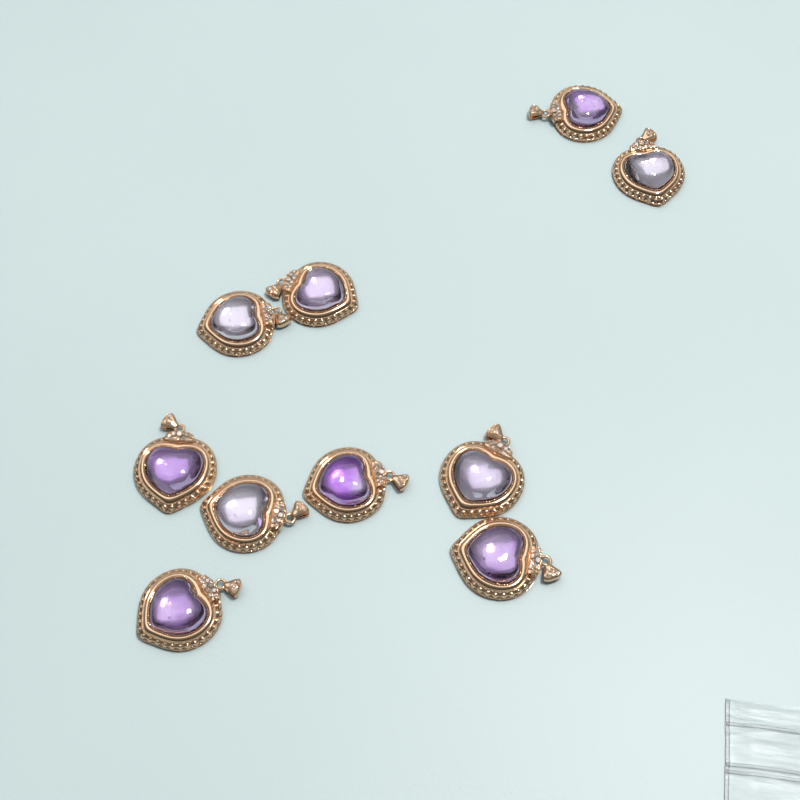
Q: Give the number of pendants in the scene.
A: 10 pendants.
